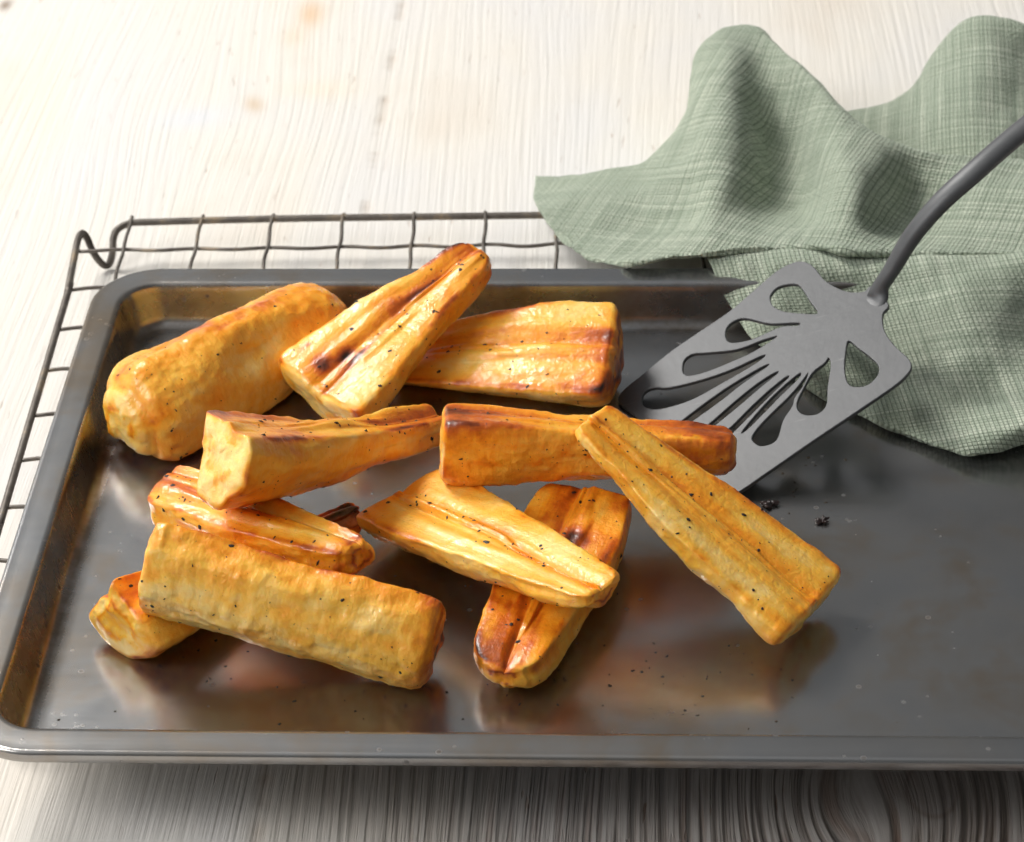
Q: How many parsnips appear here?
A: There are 11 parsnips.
